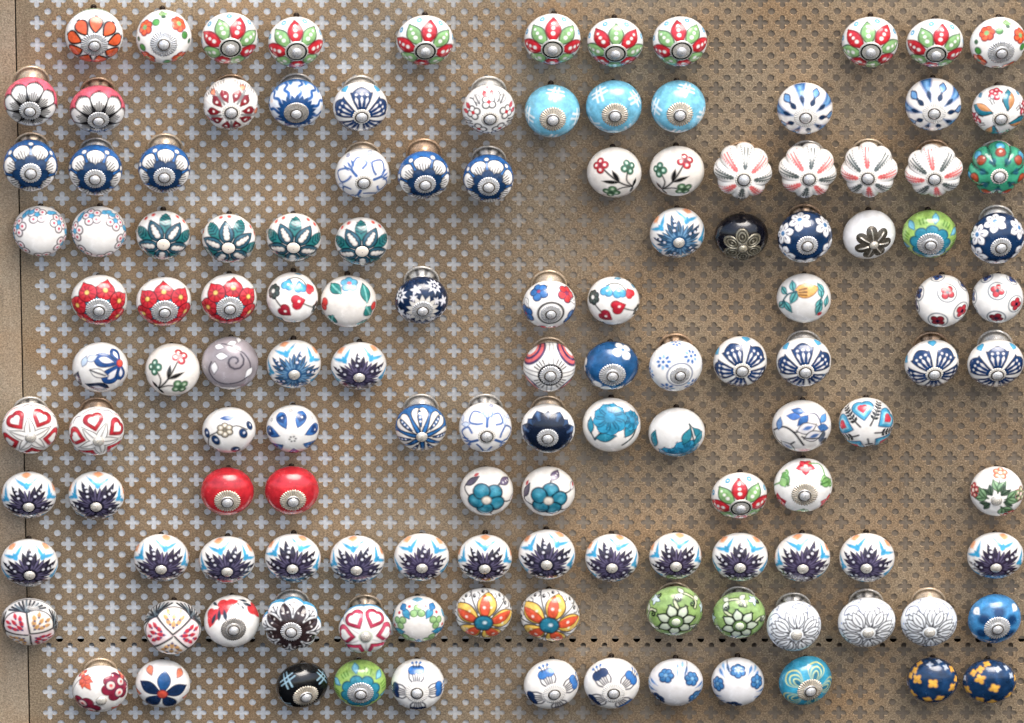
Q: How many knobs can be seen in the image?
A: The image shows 131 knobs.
